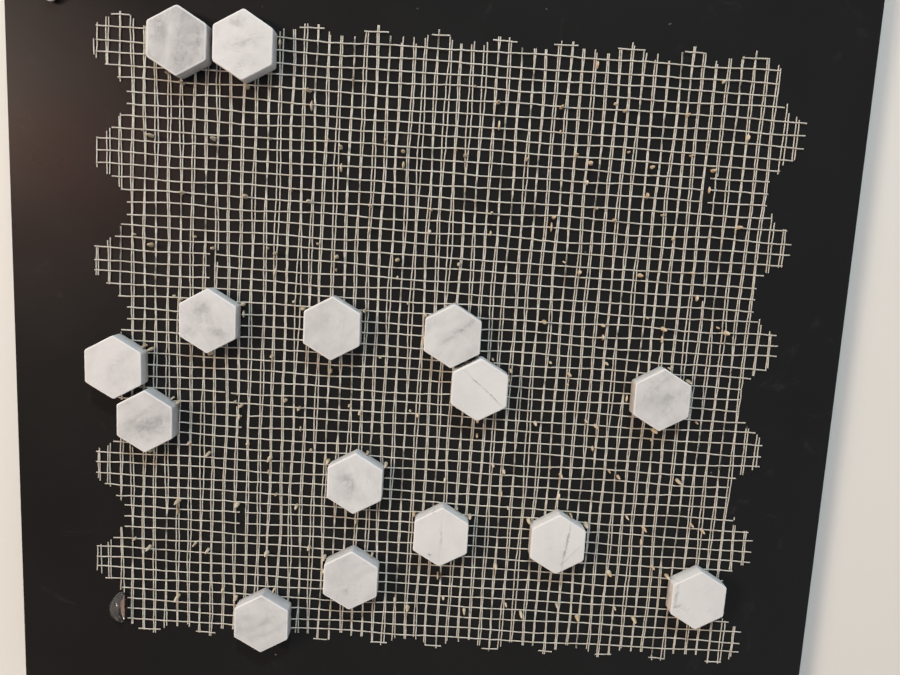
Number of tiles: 15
